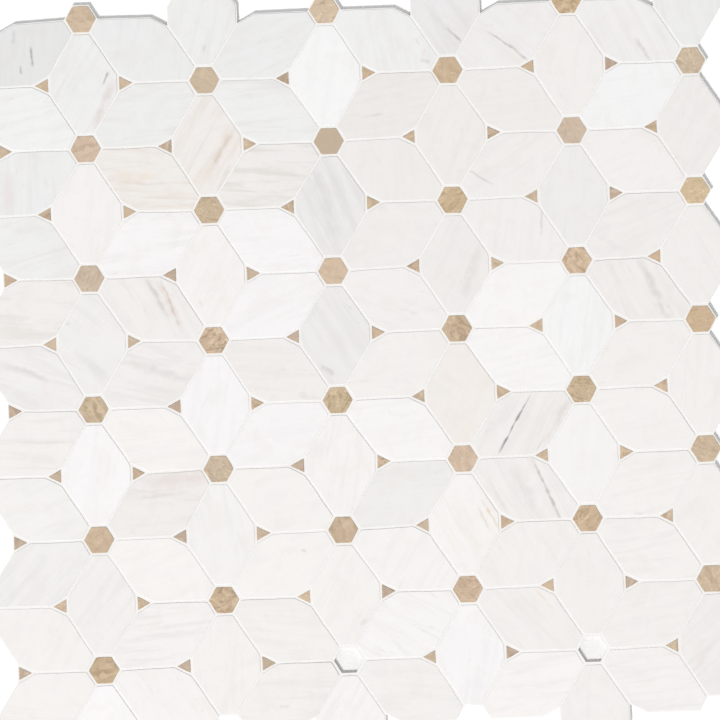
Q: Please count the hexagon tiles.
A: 31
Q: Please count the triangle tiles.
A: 60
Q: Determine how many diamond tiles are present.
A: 102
